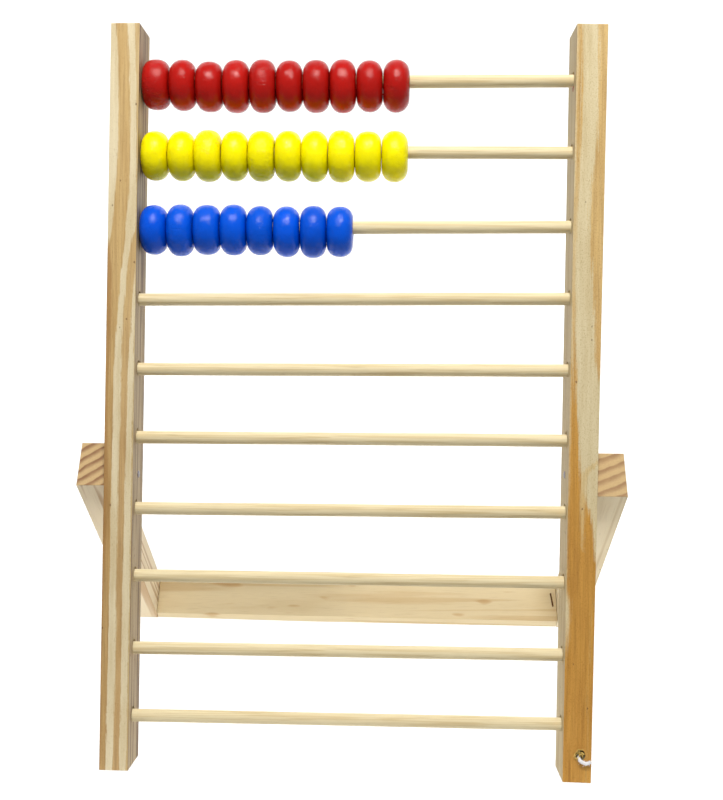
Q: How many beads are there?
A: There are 28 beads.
